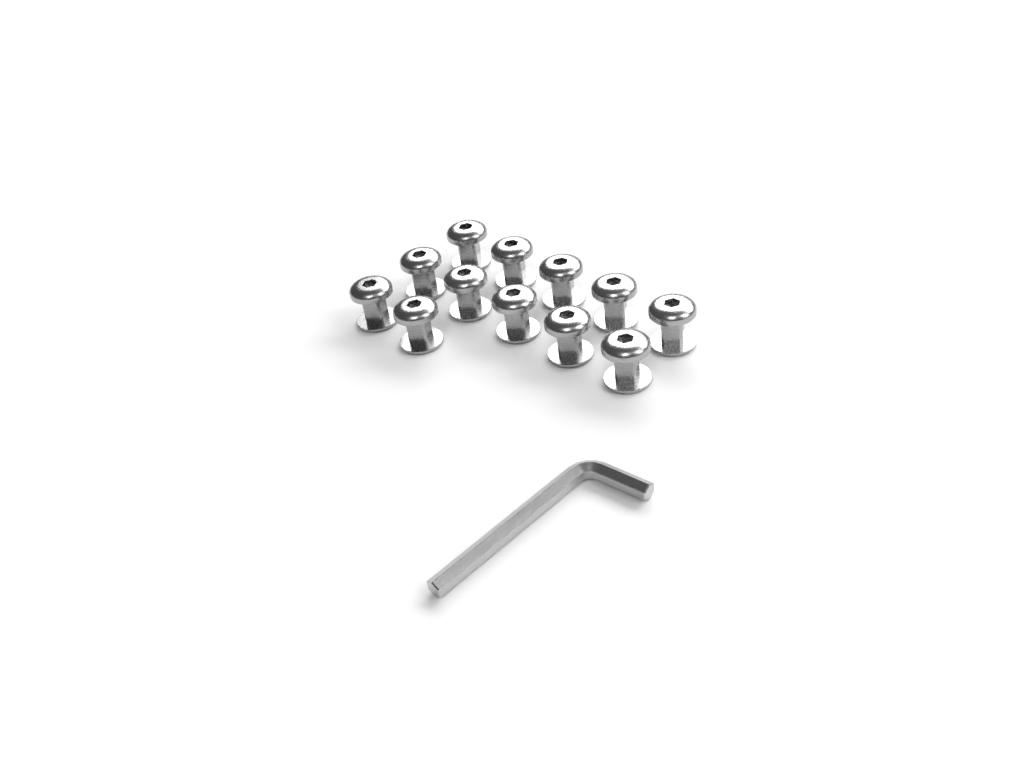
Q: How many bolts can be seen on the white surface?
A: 12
